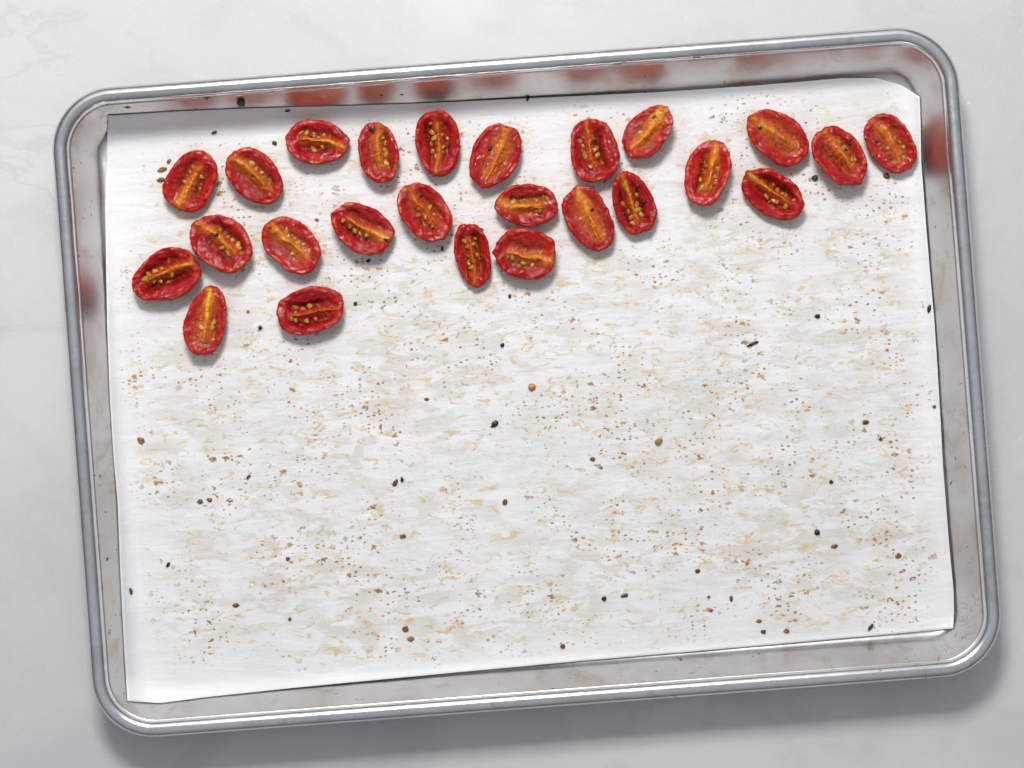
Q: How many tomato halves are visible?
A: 25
